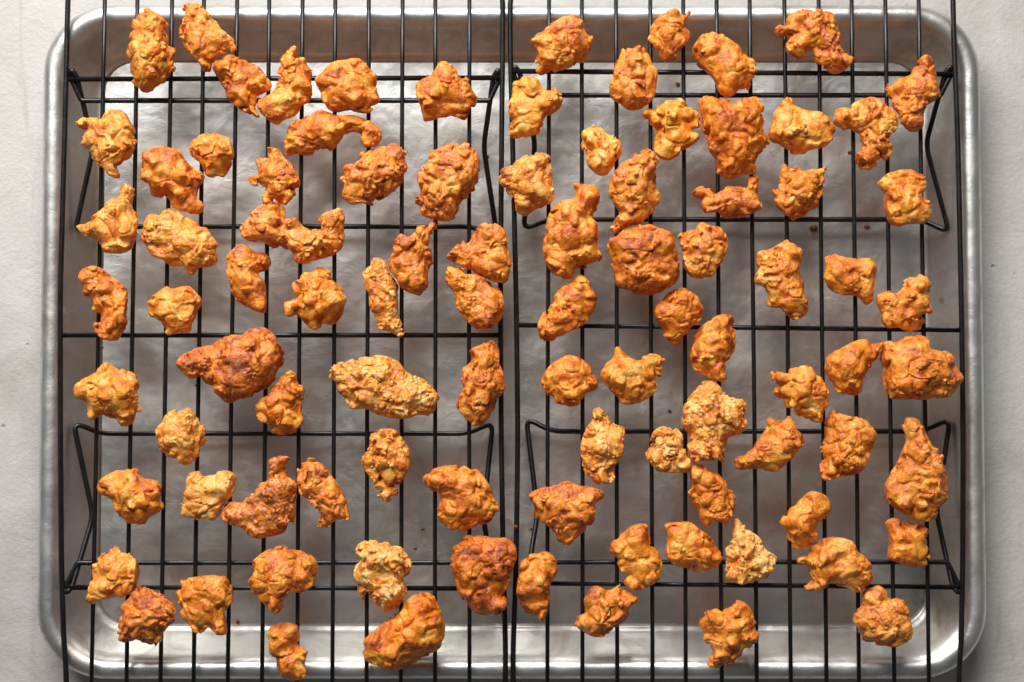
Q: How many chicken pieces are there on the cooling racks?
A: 93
